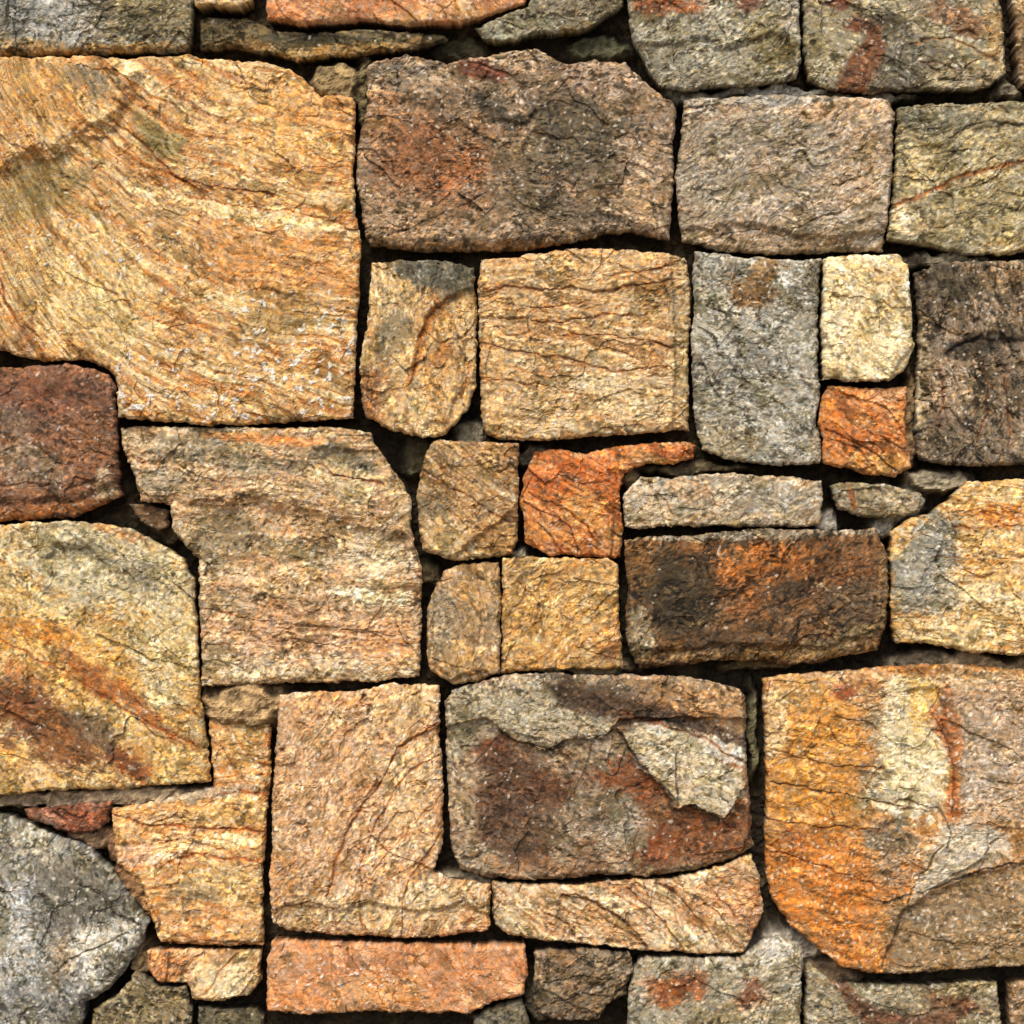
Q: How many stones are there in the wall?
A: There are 46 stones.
